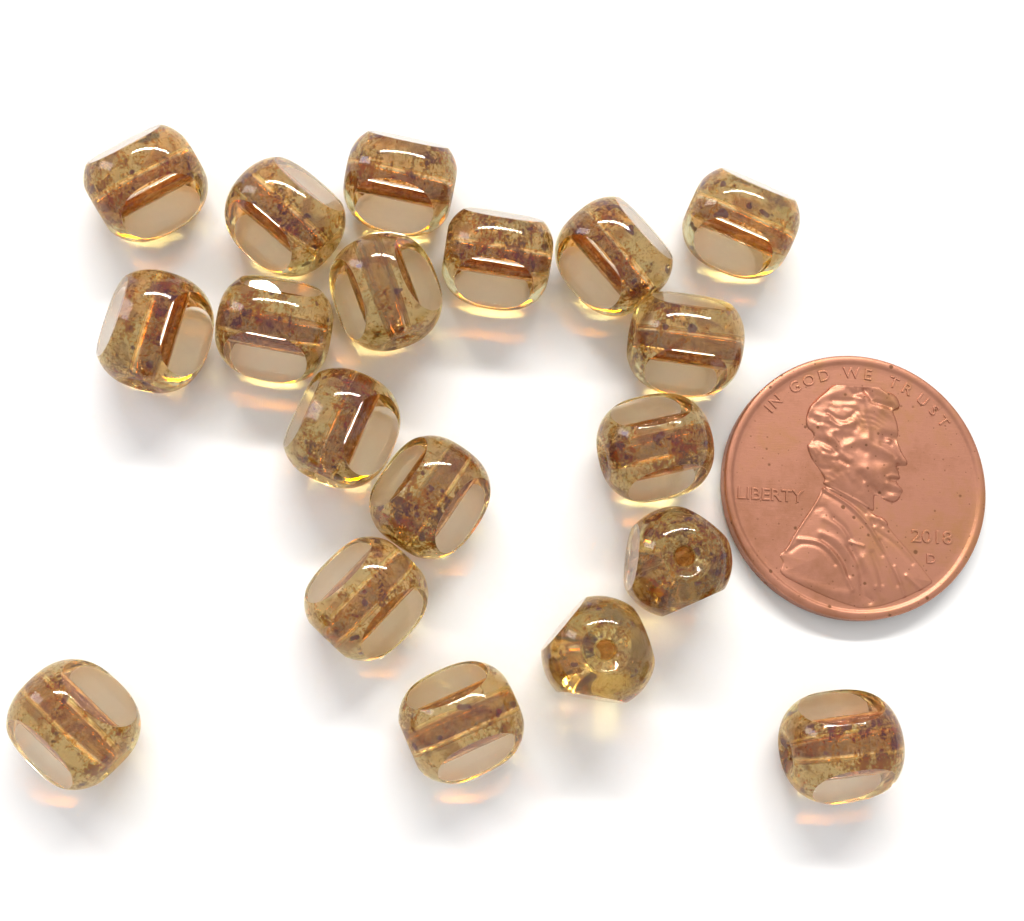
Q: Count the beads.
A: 19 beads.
